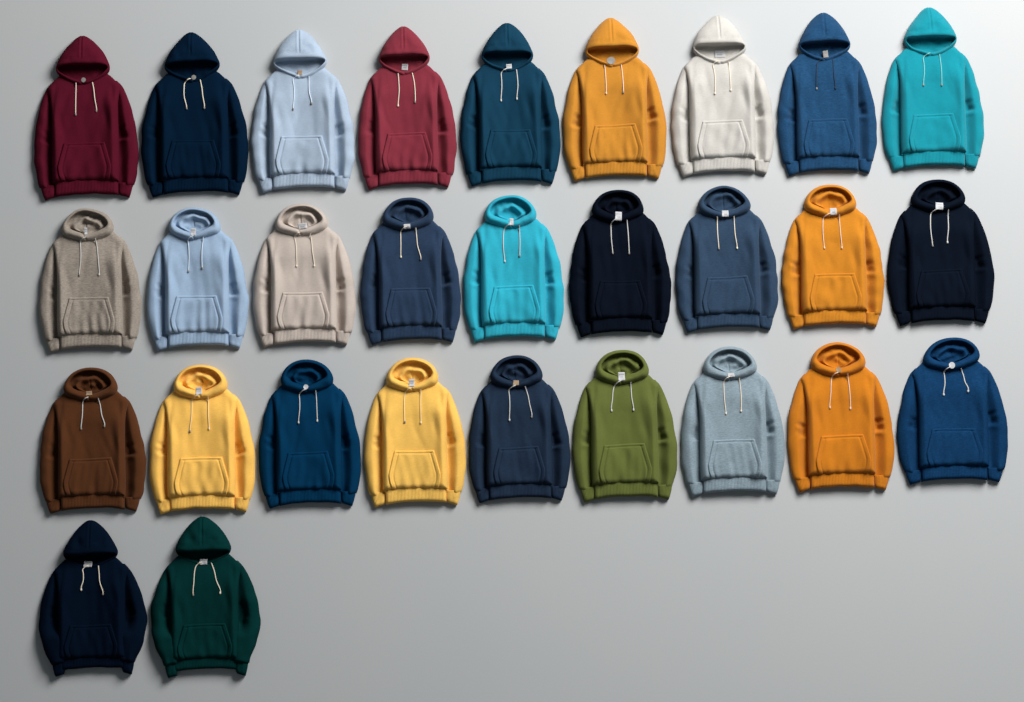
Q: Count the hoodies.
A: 29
